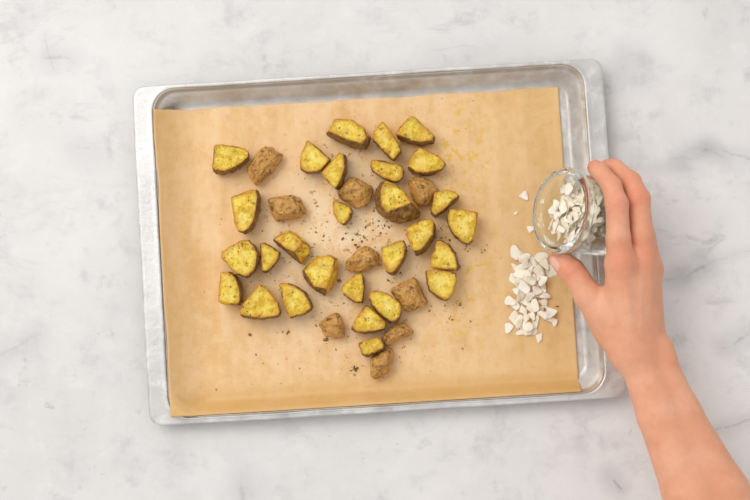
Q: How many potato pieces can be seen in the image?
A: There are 37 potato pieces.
